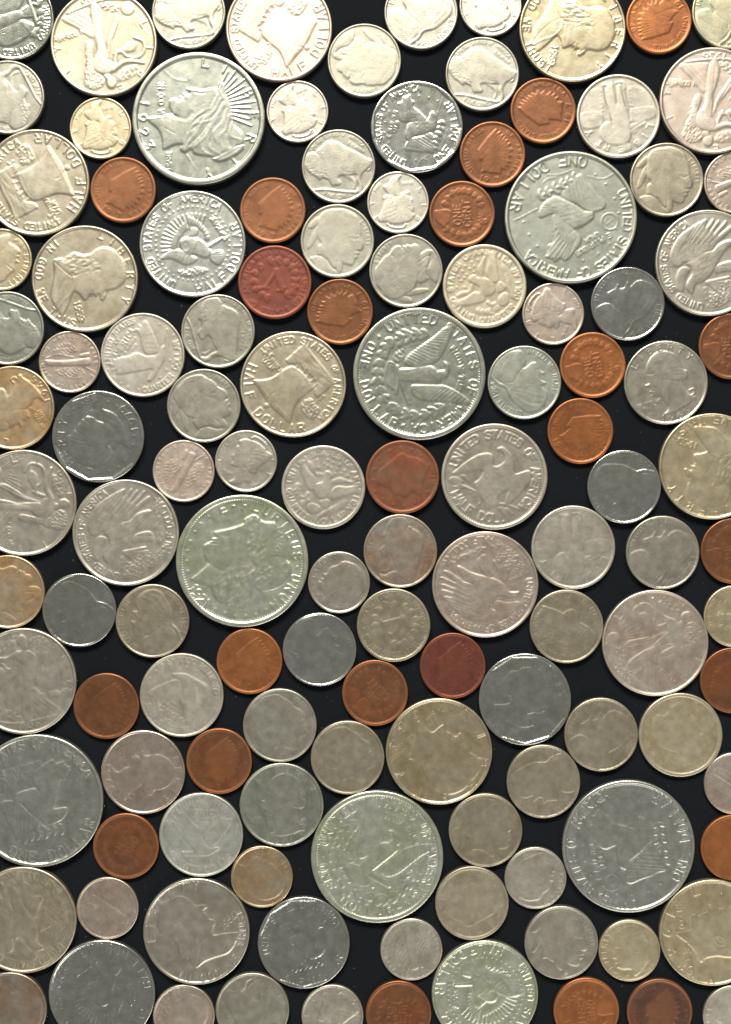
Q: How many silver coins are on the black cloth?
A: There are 100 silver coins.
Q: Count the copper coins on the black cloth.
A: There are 24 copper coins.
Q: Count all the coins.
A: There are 124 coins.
